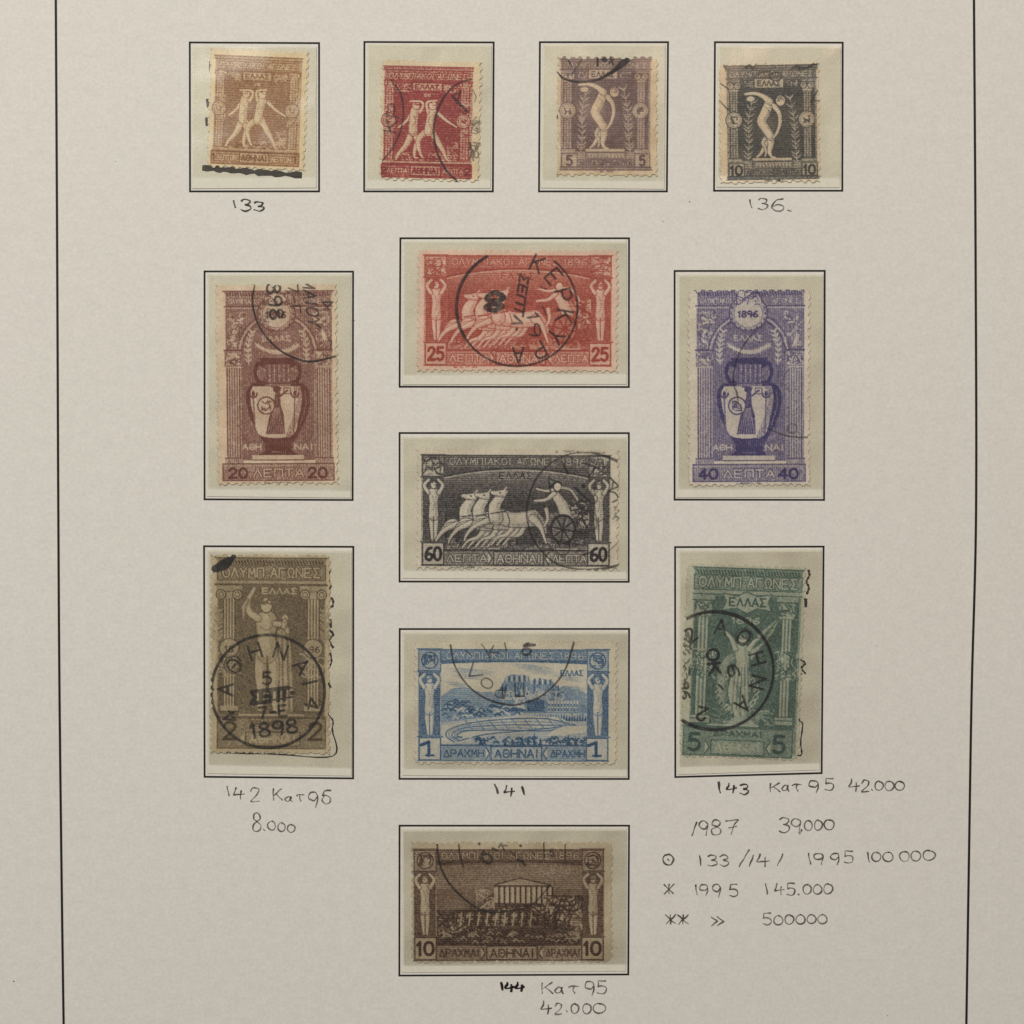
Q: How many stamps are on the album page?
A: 12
